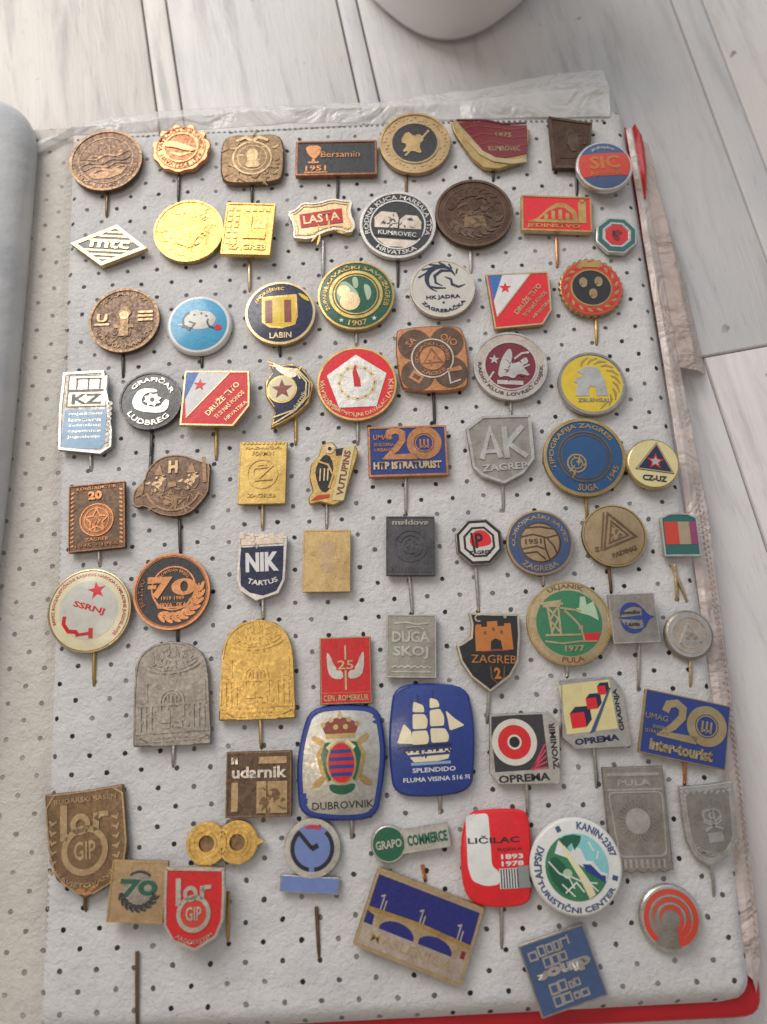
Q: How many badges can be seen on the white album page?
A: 75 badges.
